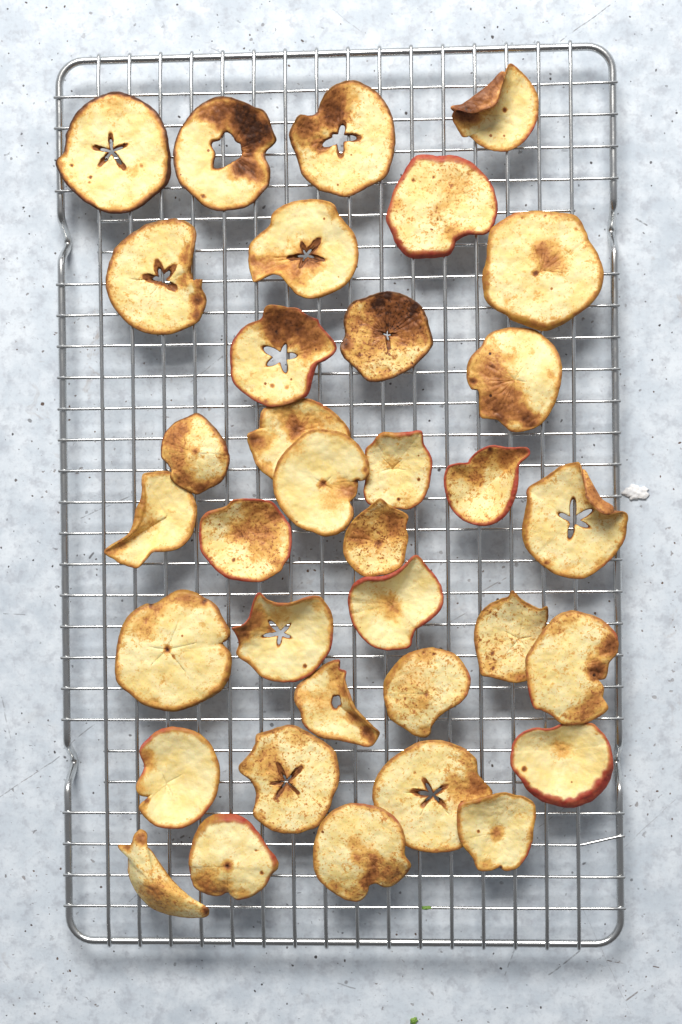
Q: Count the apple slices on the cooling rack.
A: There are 35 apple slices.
